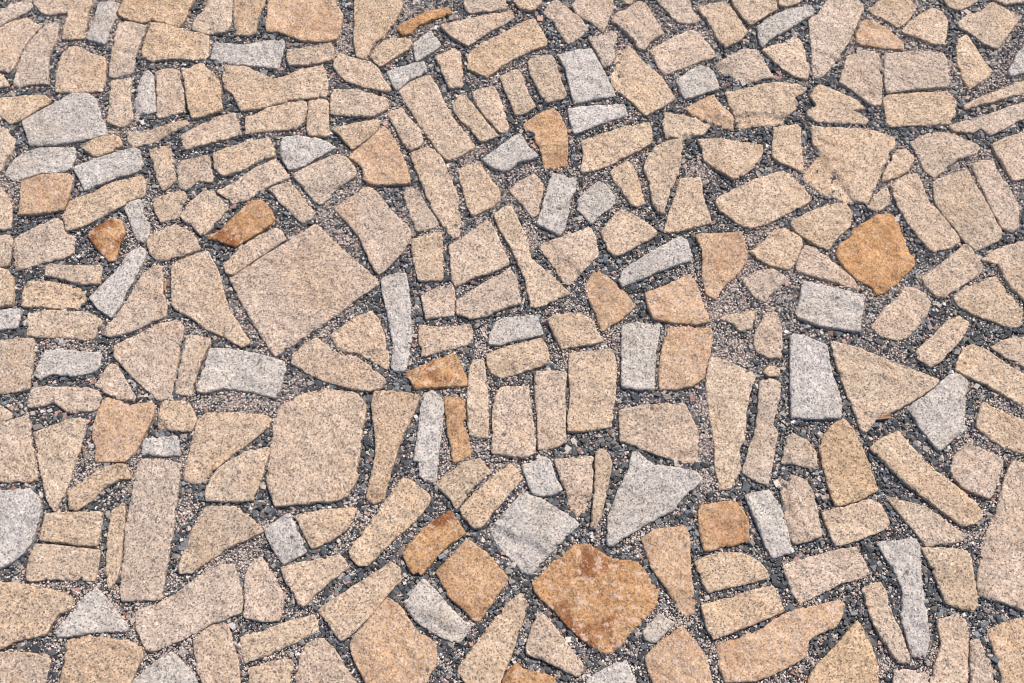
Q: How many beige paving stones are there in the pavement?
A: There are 200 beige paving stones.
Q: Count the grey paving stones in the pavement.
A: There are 43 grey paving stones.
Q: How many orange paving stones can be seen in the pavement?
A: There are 26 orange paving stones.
